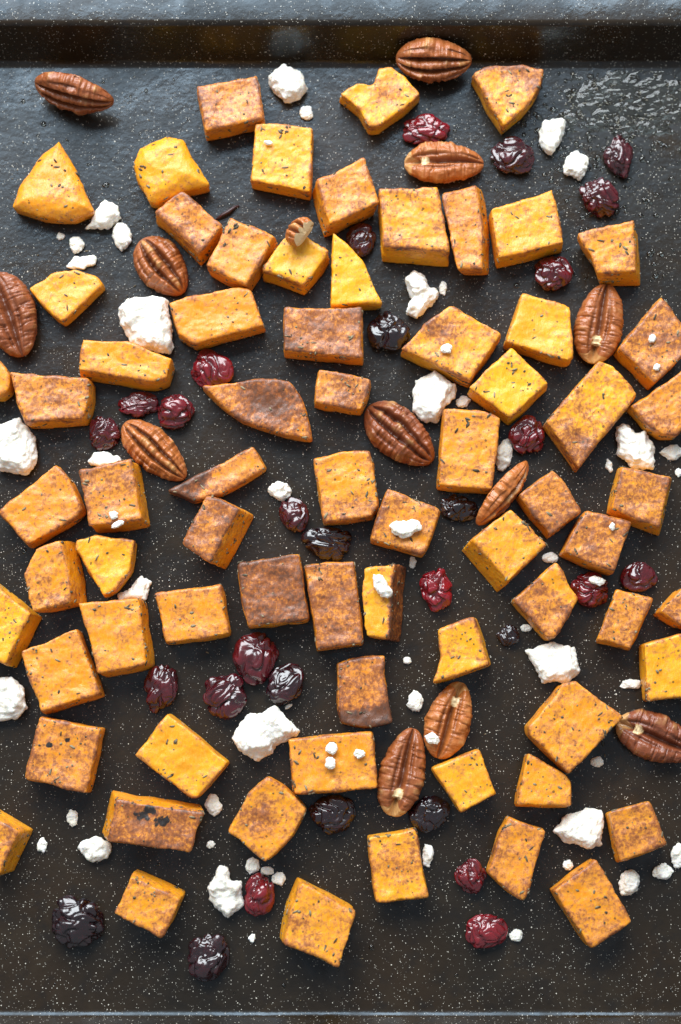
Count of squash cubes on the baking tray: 70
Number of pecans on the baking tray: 13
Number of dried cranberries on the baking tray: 30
